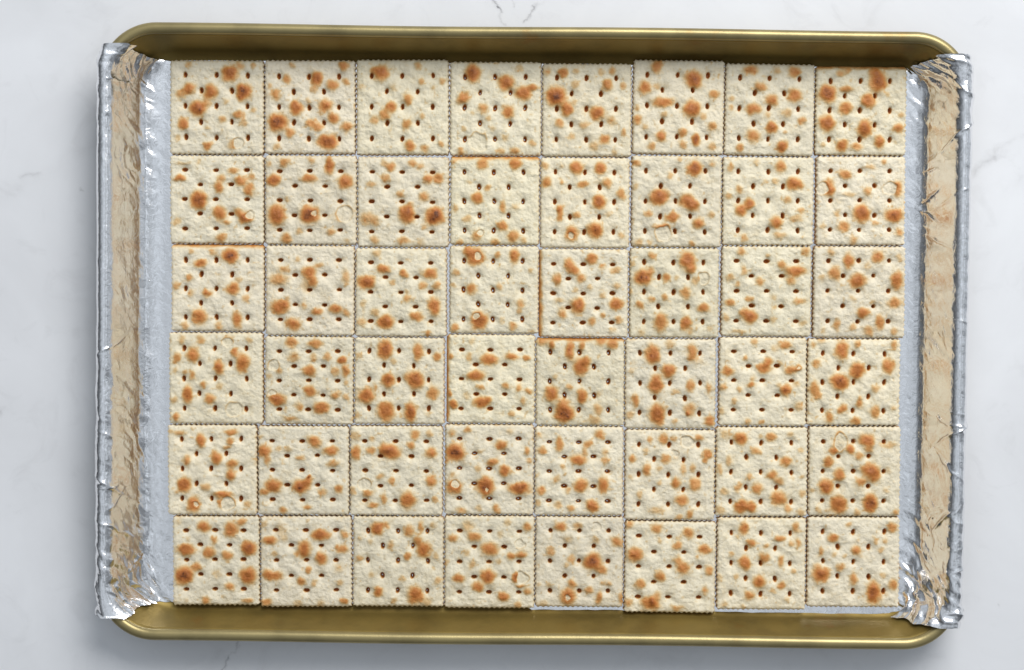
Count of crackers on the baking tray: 48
